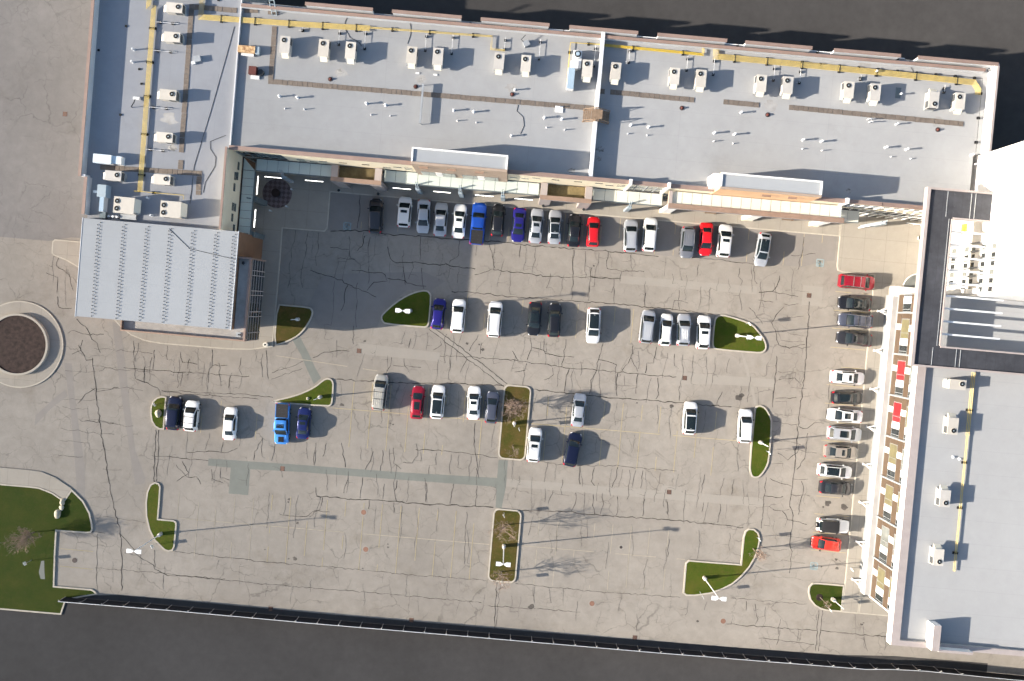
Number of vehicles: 56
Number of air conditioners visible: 29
